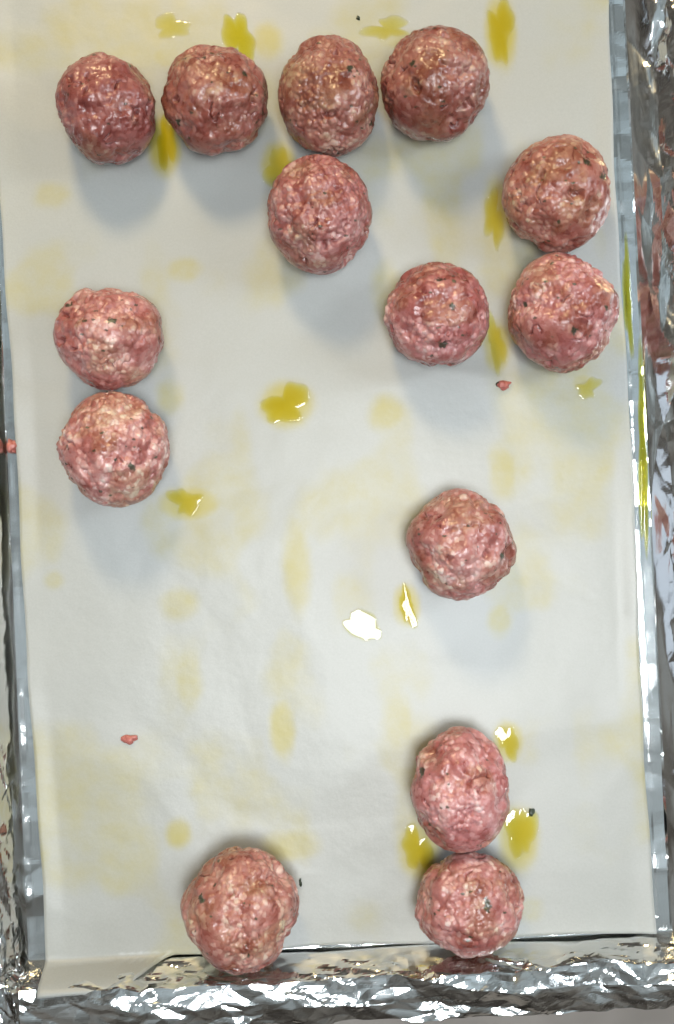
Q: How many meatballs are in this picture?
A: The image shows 14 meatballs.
